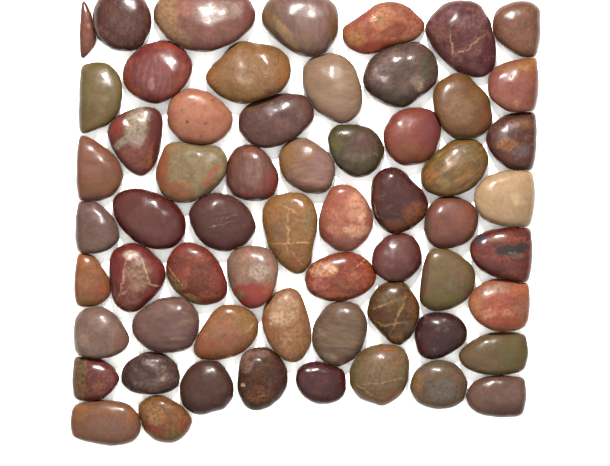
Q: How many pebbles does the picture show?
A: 60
